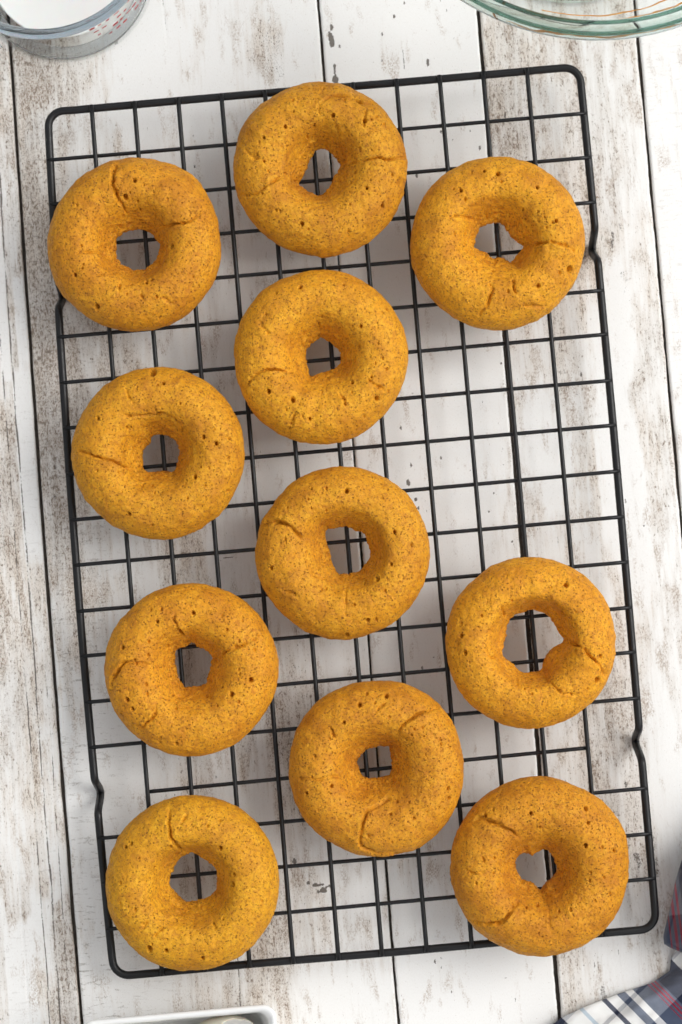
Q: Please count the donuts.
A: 11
